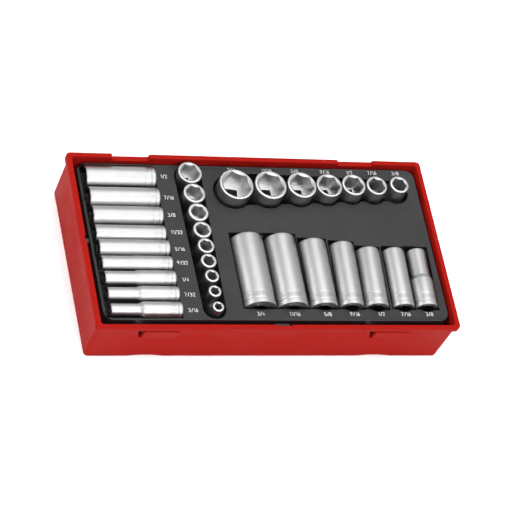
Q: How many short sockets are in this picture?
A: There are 16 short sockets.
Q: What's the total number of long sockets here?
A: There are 16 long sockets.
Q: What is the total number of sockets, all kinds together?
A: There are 32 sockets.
